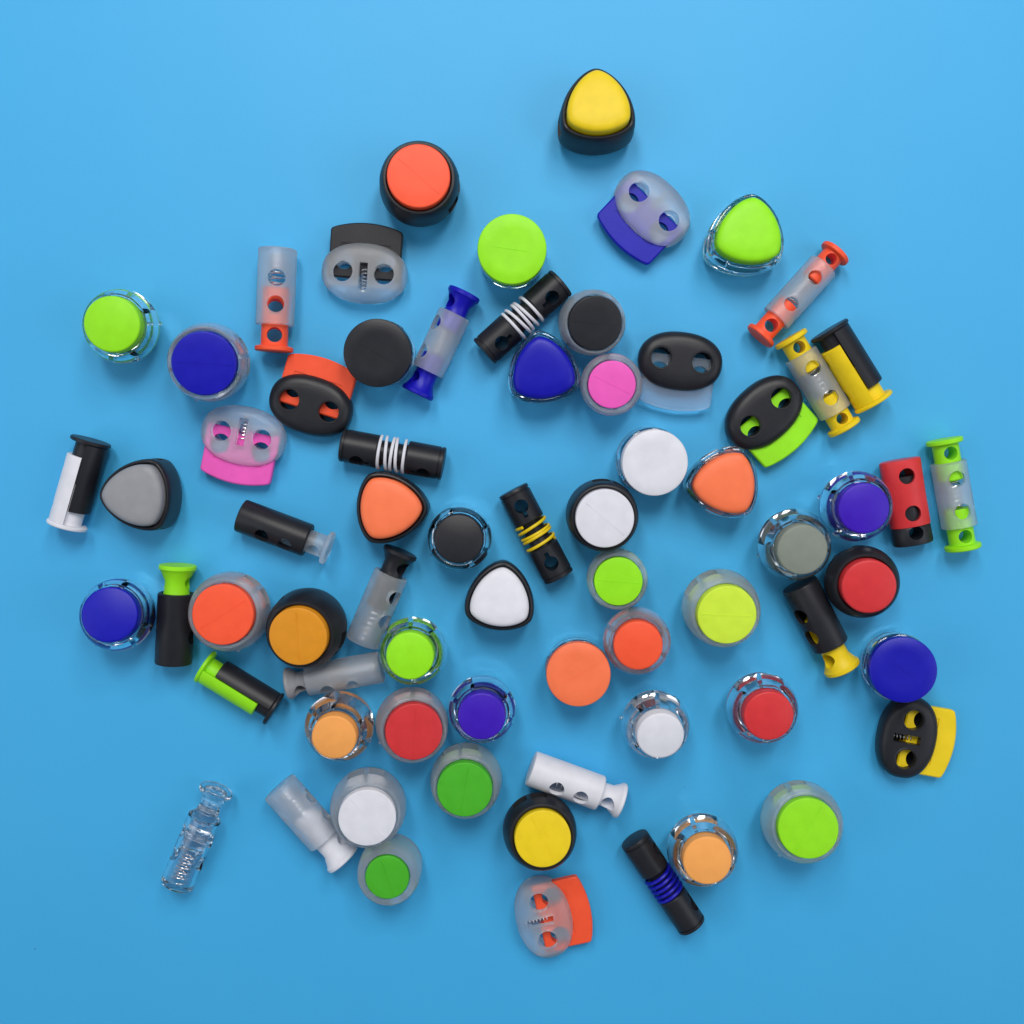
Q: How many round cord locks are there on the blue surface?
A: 33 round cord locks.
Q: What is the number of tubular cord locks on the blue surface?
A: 21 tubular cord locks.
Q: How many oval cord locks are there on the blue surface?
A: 8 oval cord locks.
